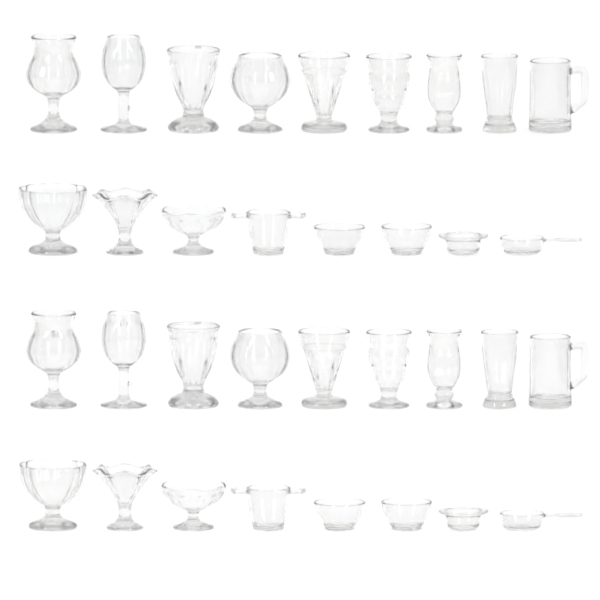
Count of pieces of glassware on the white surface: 34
